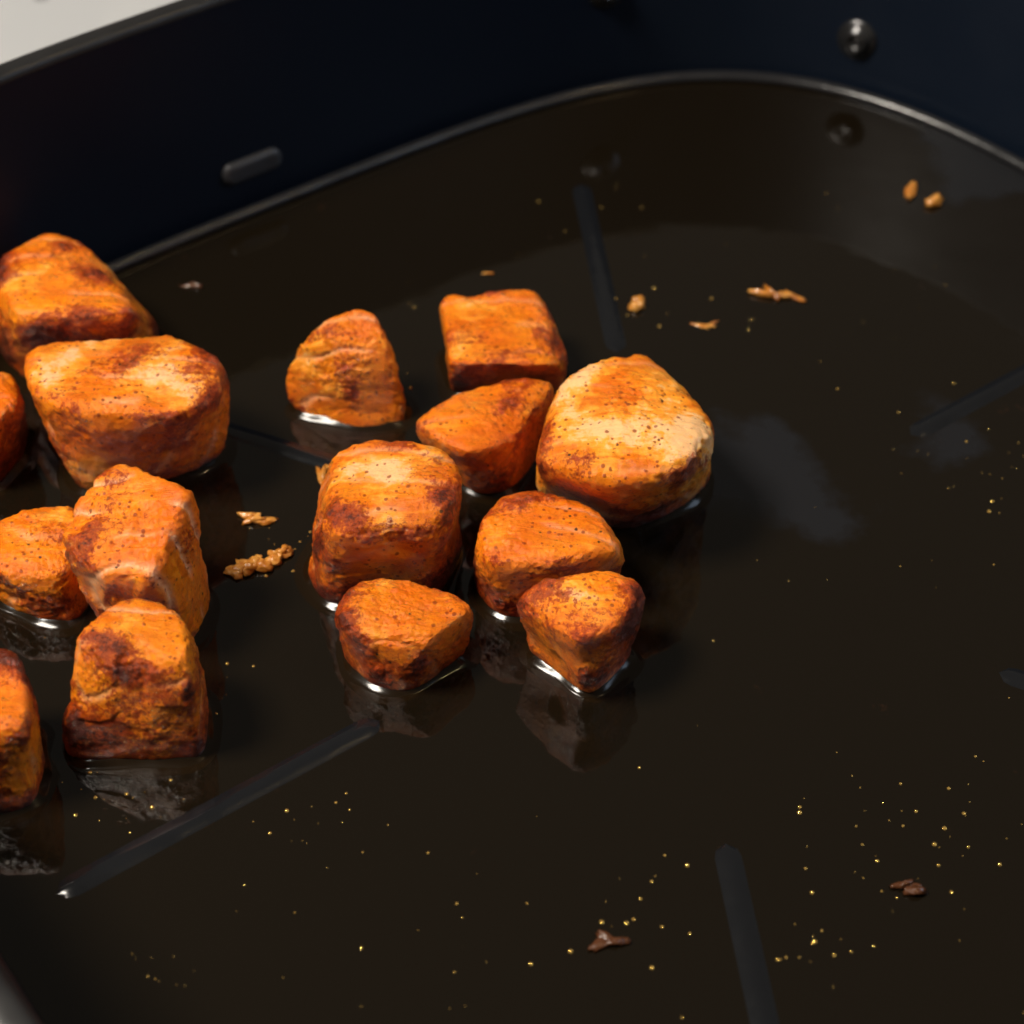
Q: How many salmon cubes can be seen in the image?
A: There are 15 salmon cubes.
